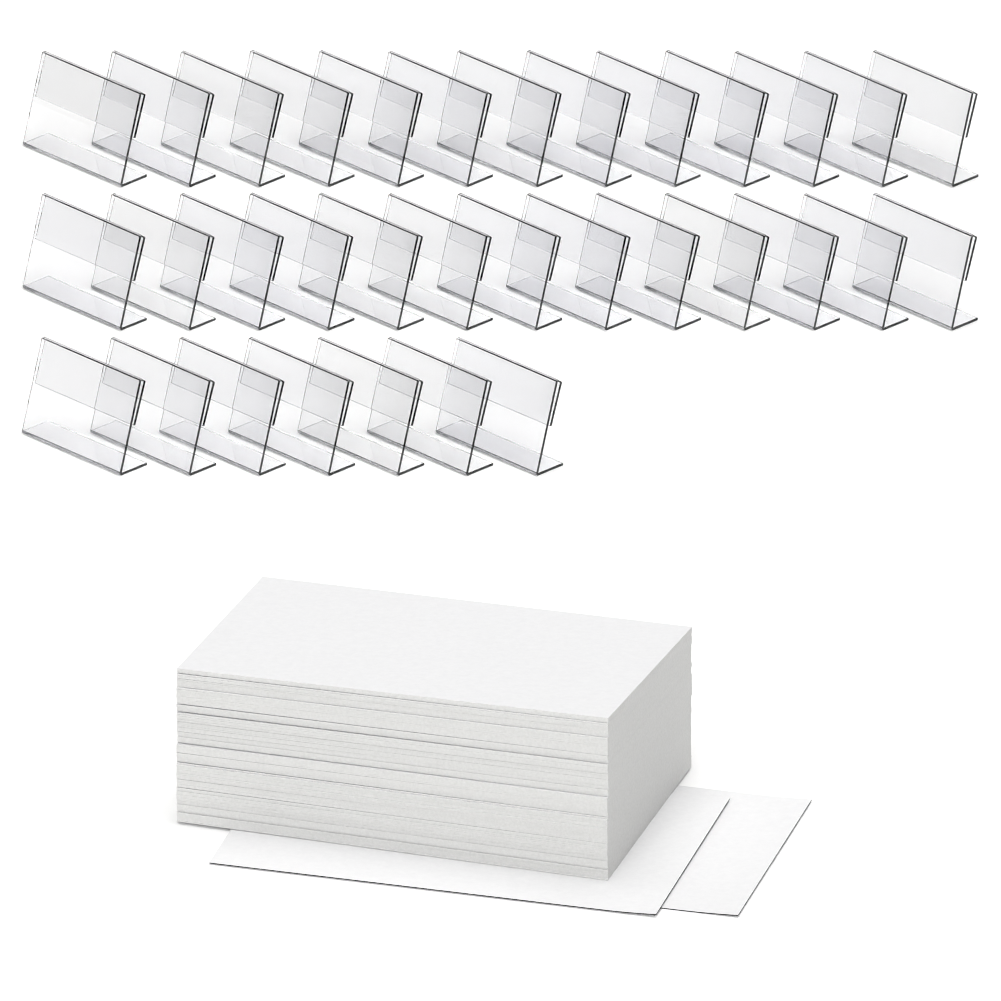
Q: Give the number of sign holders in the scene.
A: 33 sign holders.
